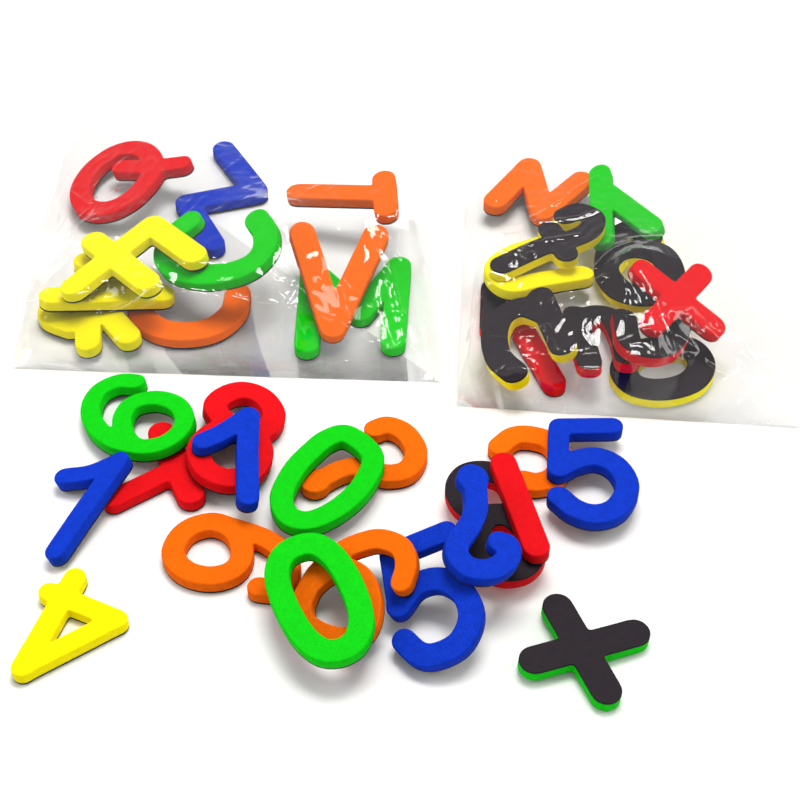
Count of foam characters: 40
